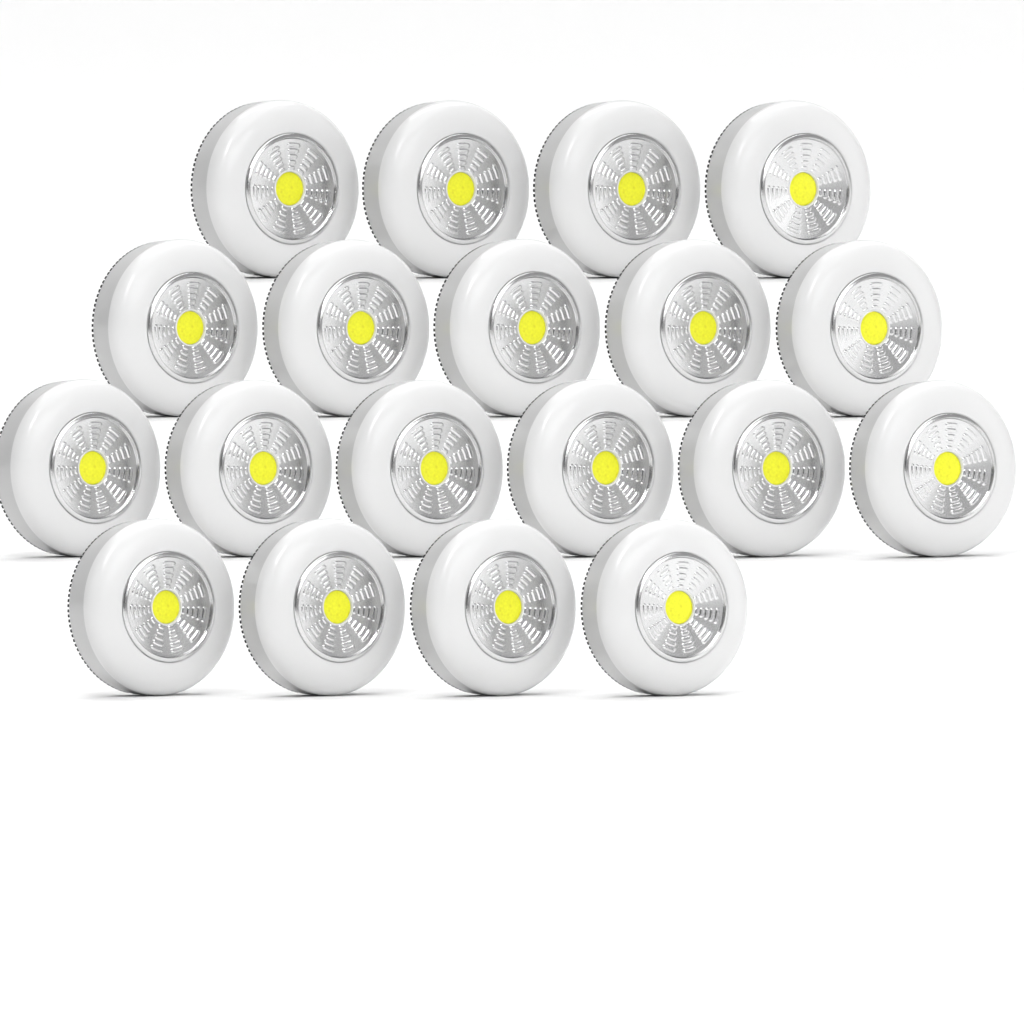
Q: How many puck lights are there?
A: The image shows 19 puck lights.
